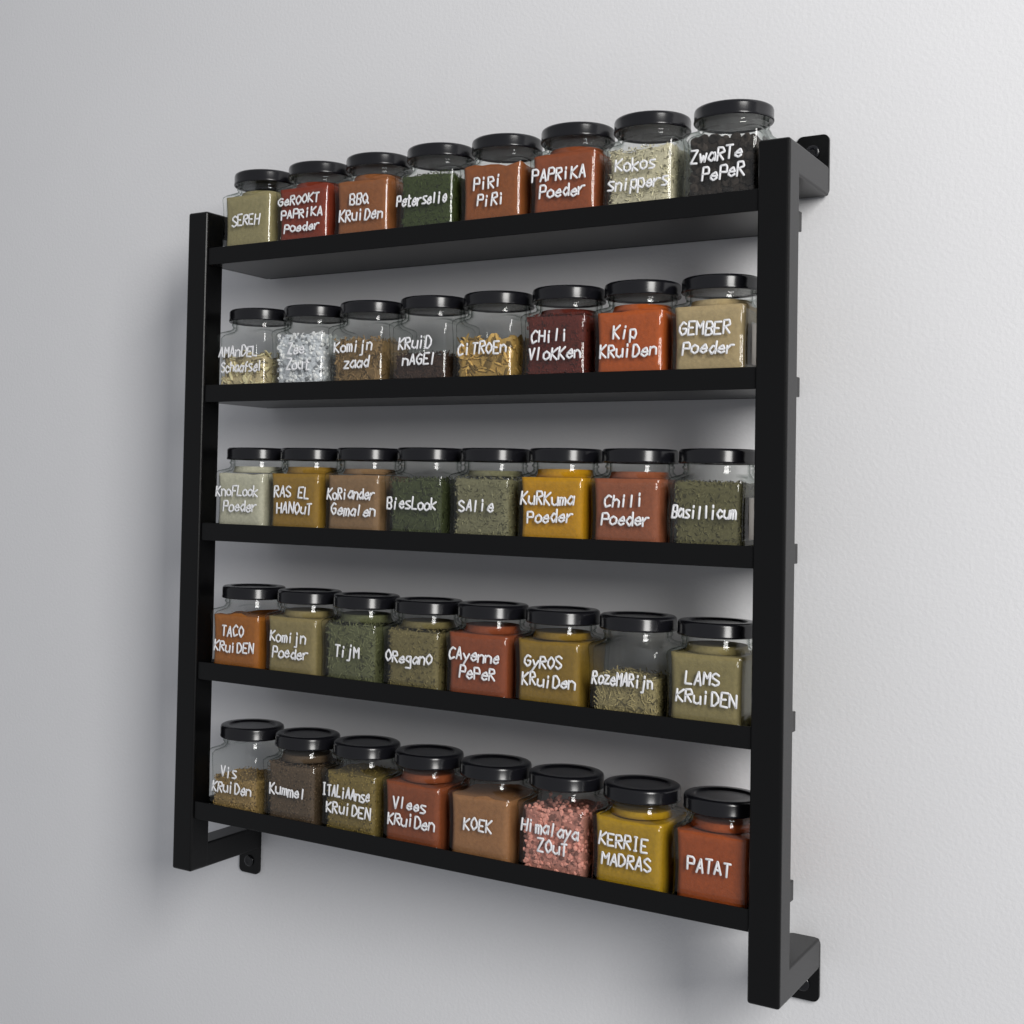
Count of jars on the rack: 40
